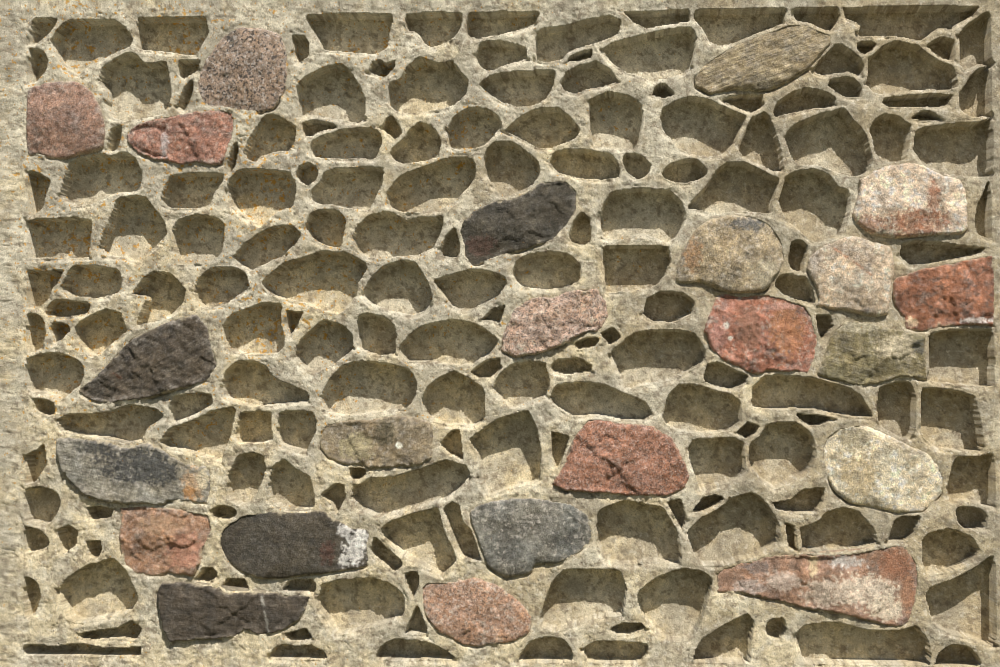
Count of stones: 23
